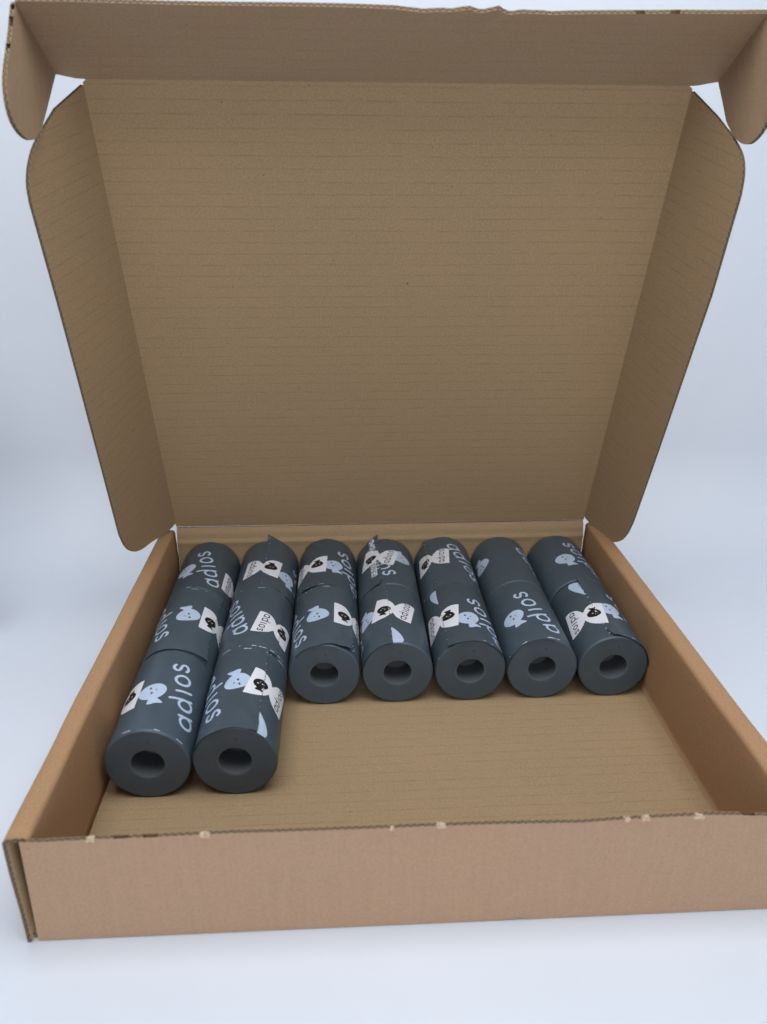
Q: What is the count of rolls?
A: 16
